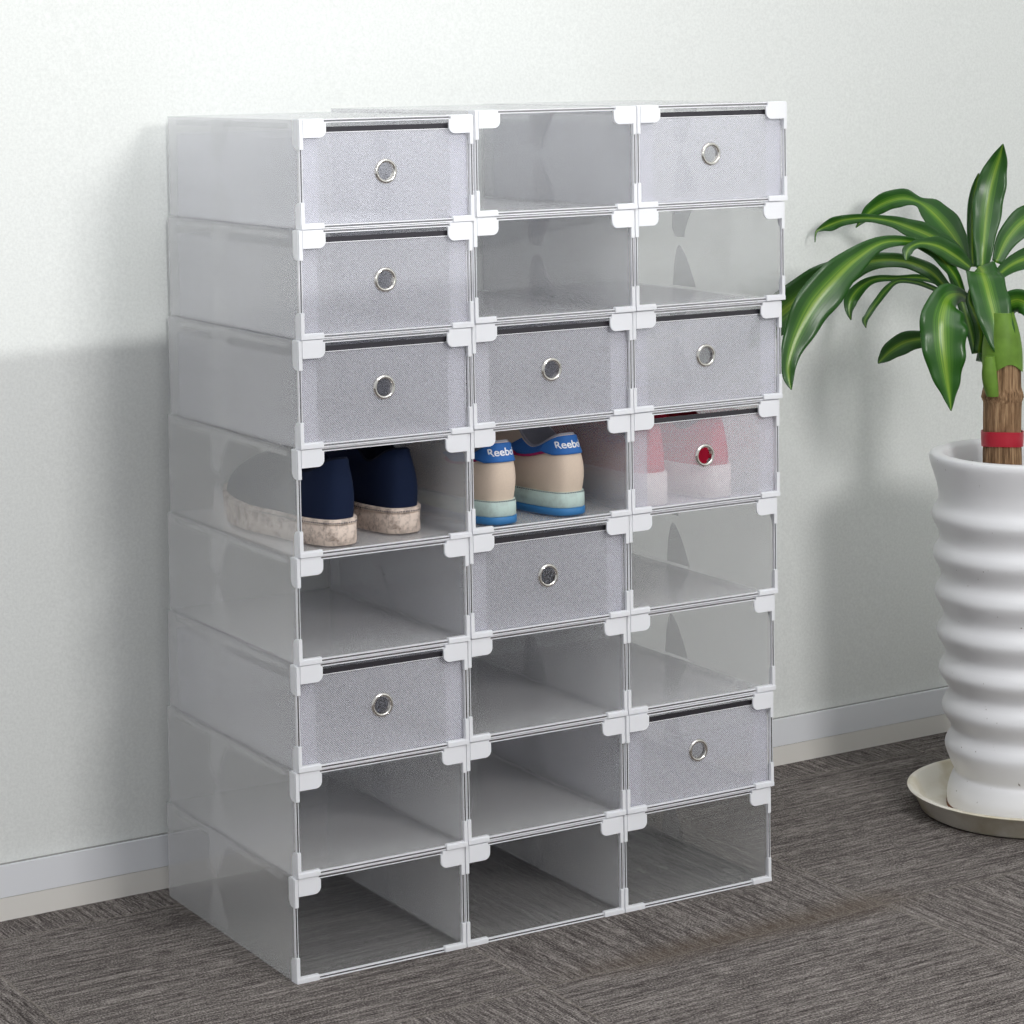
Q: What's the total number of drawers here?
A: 10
